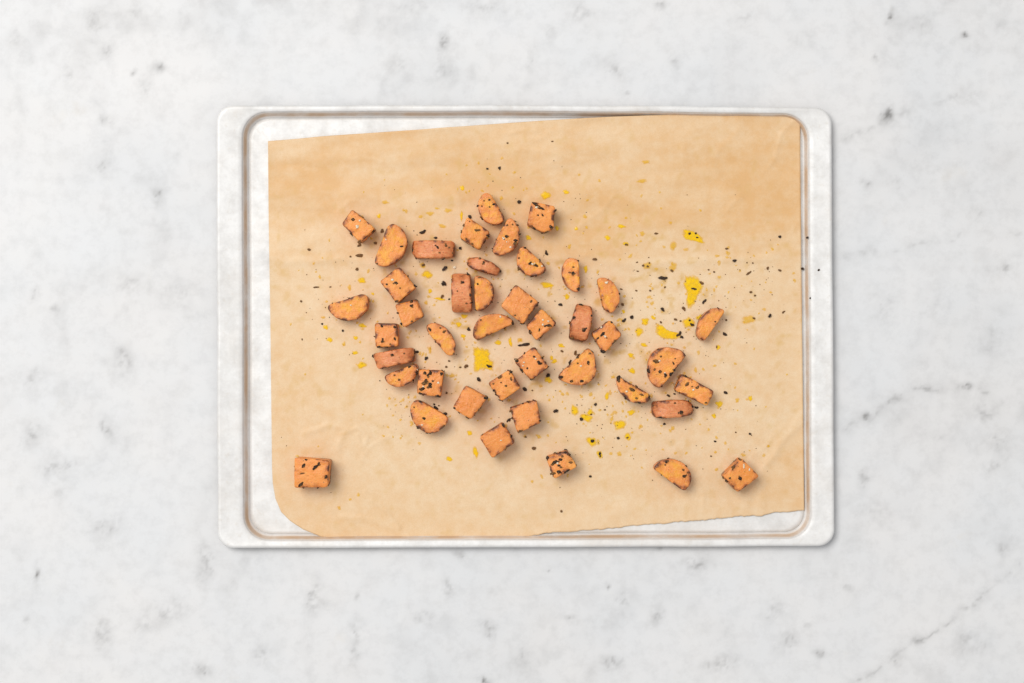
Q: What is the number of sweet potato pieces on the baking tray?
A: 42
